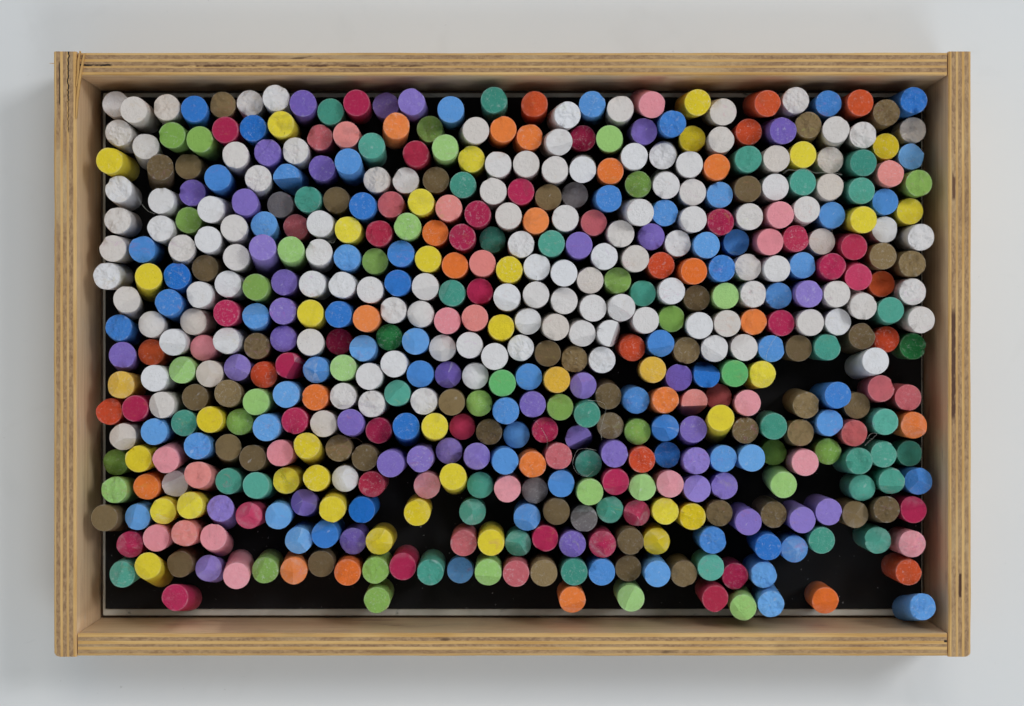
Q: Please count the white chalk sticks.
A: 123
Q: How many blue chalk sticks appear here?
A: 72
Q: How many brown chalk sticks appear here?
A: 45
